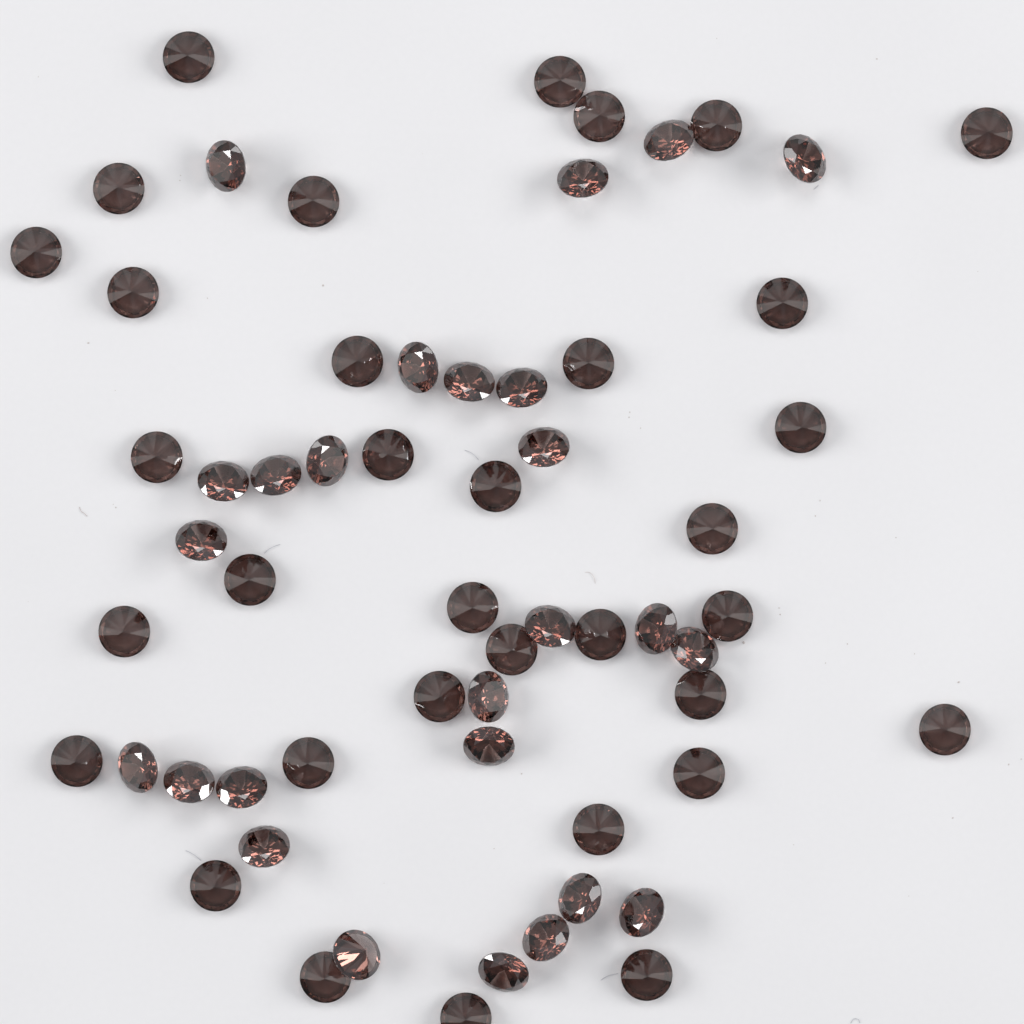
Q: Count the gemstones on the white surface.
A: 60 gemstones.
